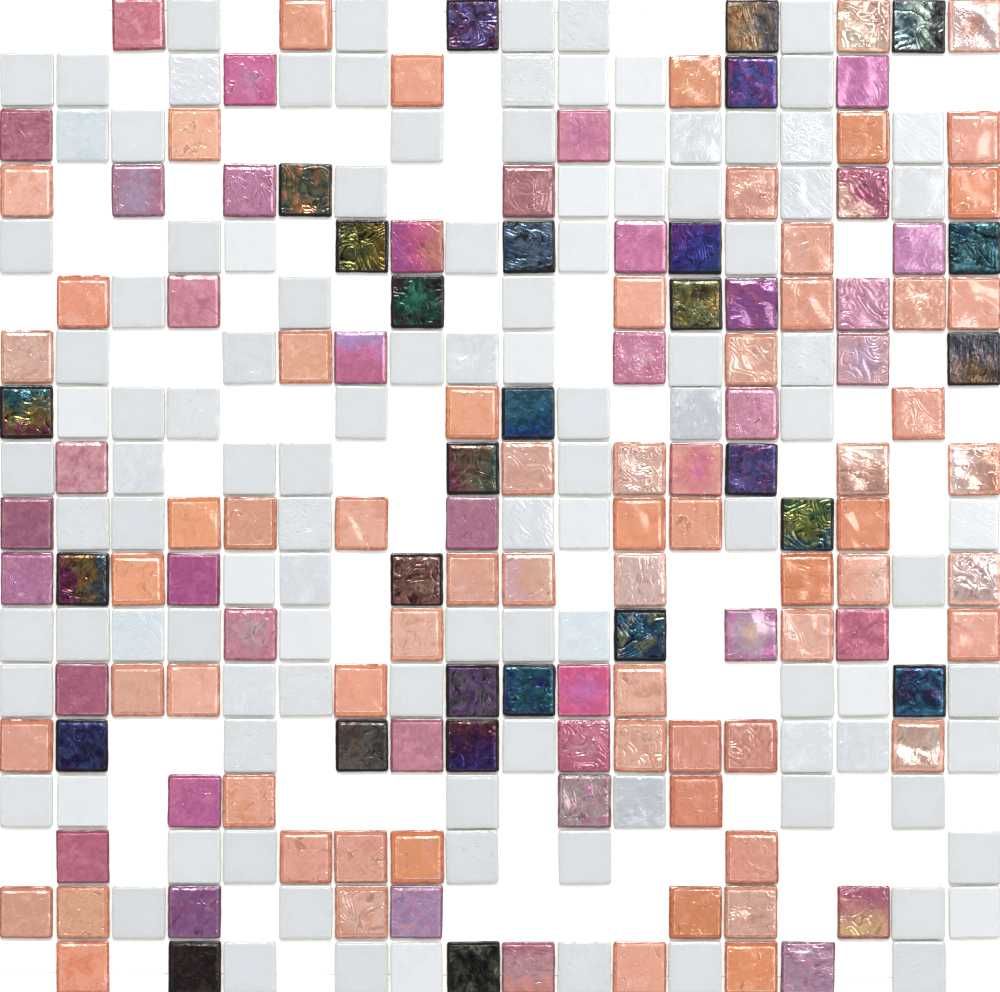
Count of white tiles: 108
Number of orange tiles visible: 65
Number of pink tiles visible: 40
